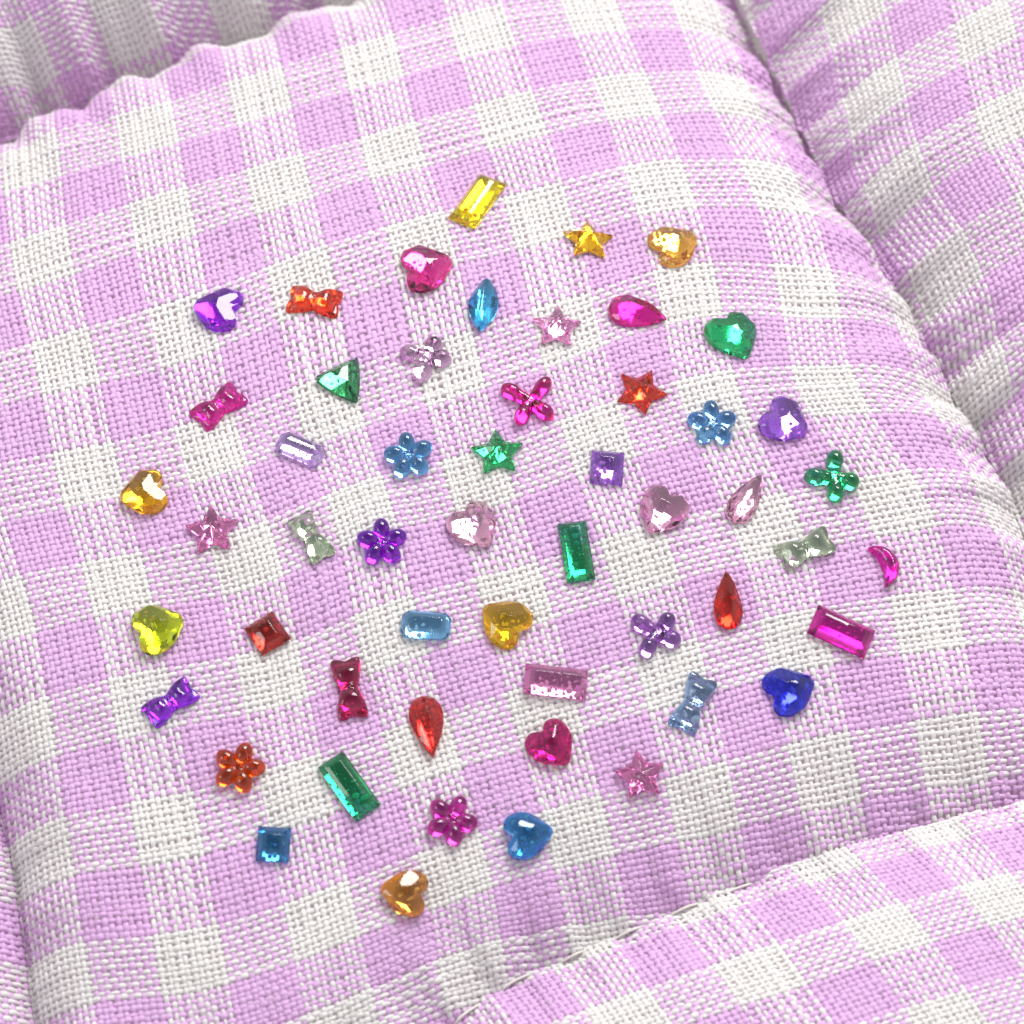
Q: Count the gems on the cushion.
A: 53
